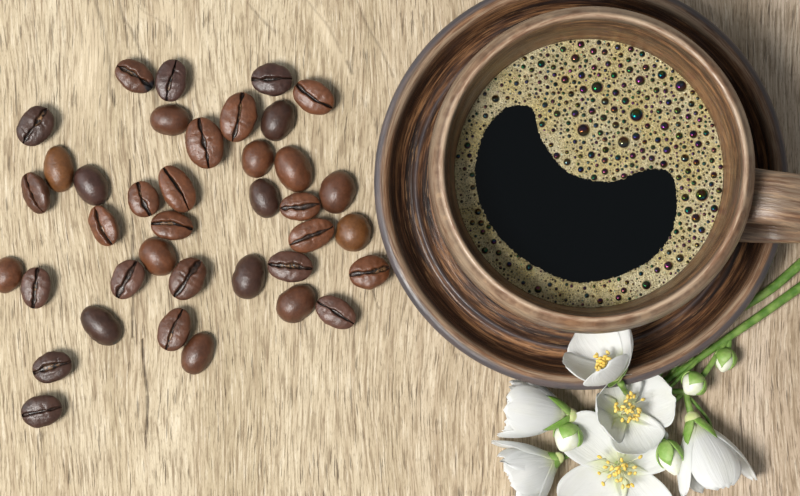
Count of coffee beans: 38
